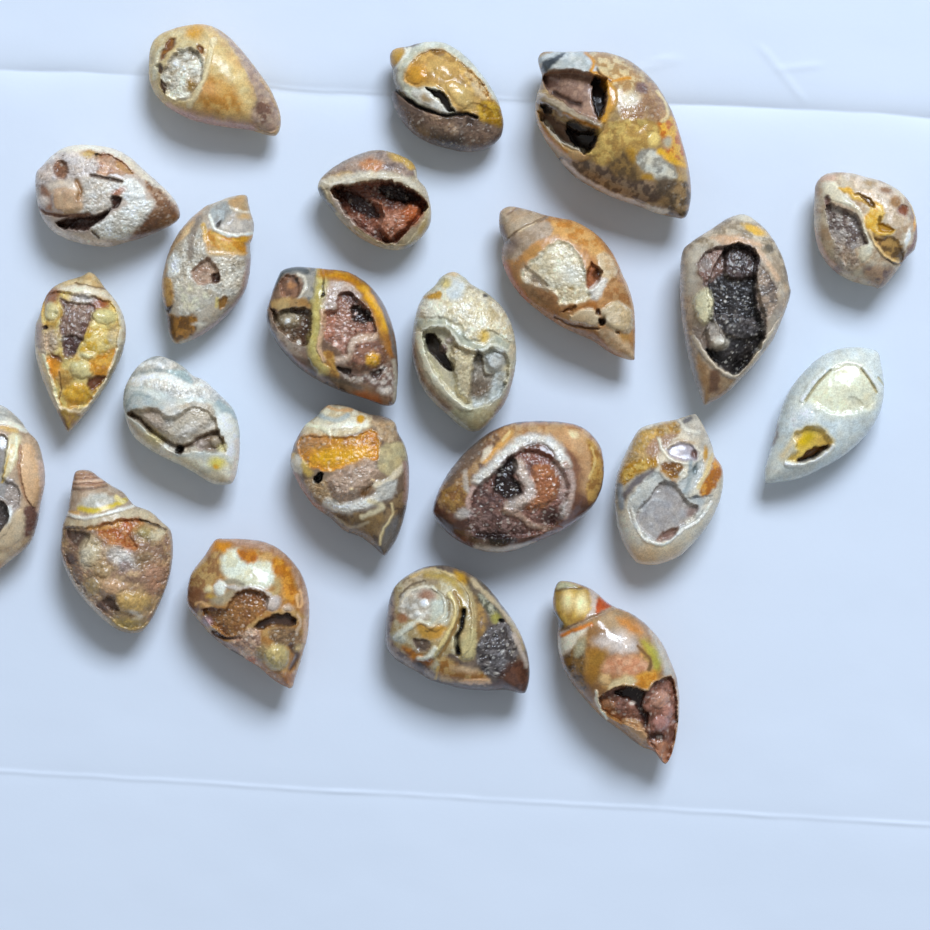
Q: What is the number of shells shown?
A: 22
